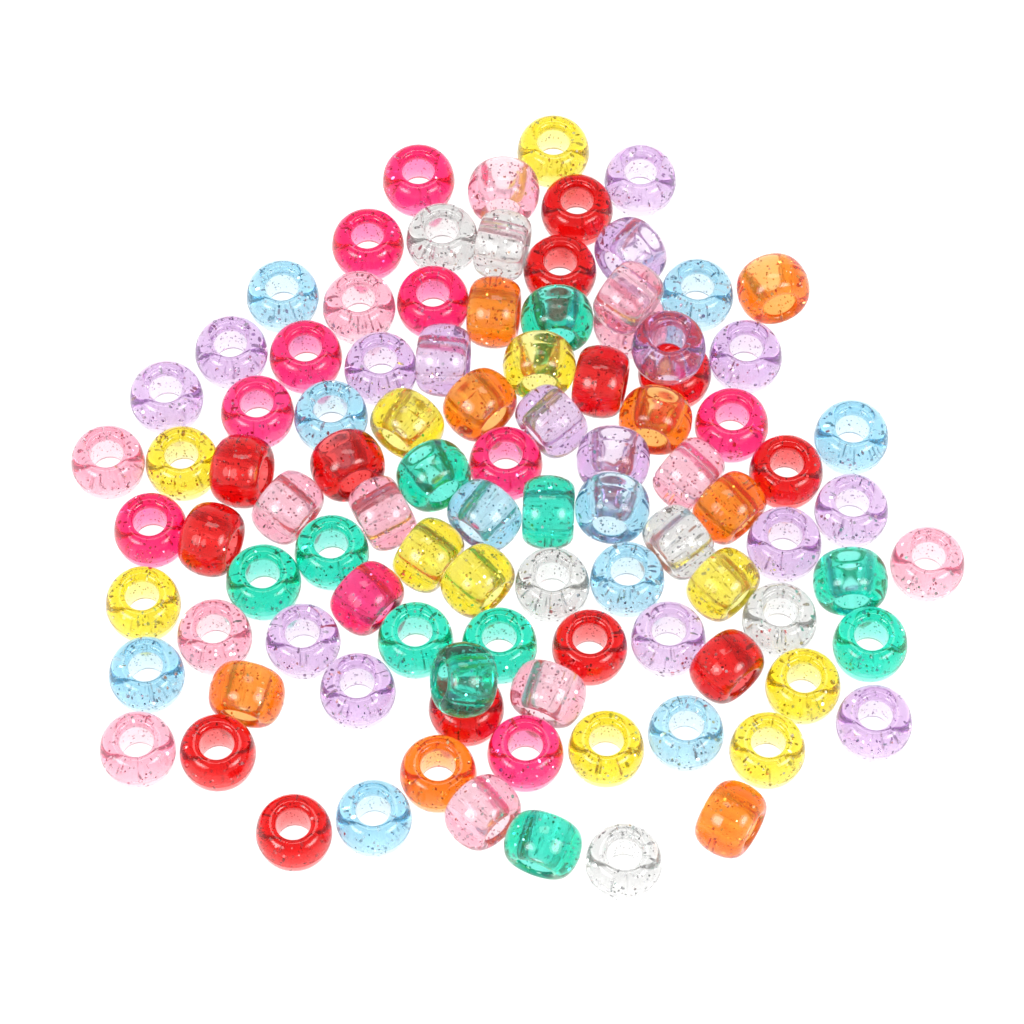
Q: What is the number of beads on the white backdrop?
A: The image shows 98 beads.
